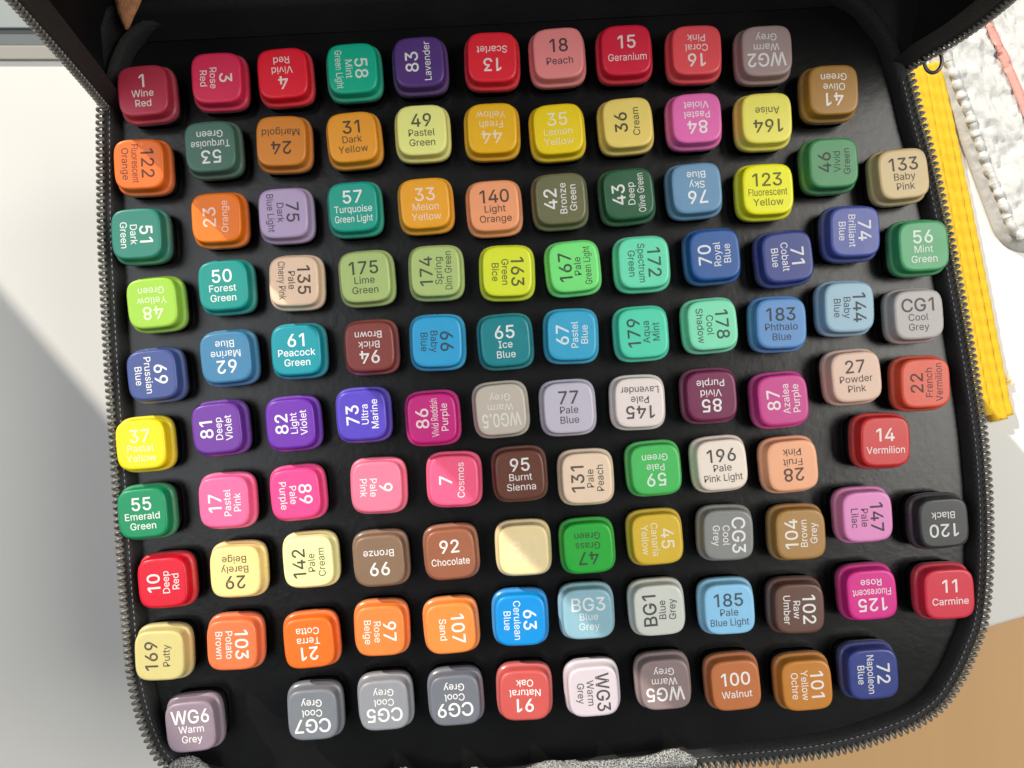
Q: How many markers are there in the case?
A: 114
